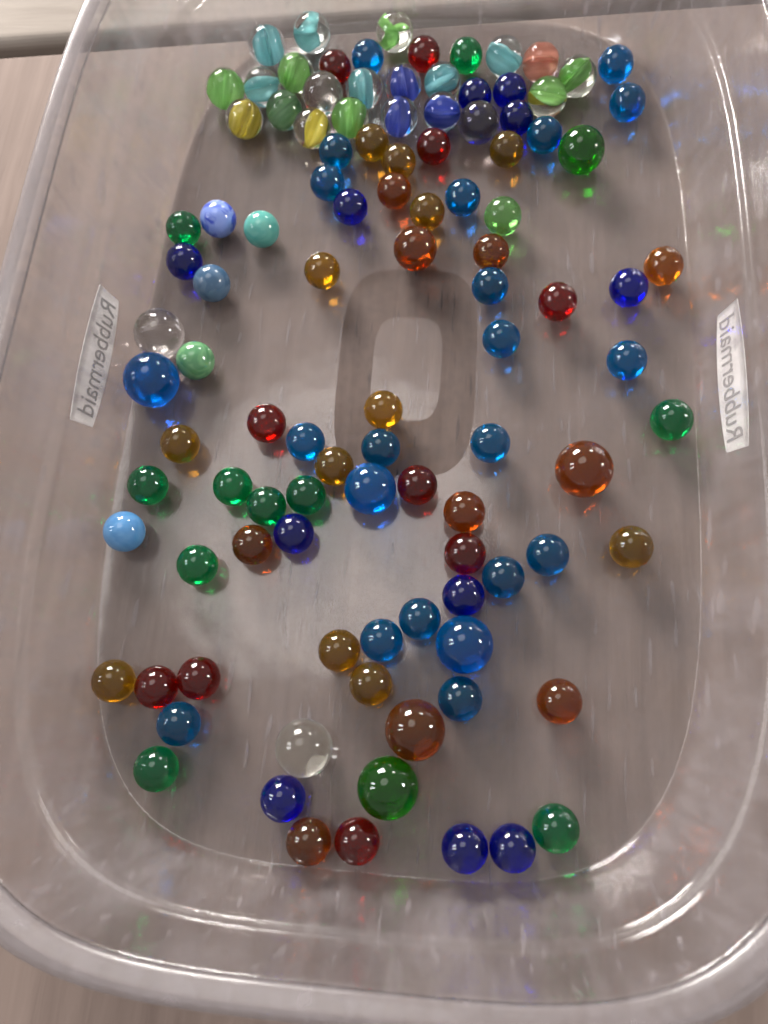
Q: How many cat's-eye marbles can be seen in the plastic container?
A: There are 19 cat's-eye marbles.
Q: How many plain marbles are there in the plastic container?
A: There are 87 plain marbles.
